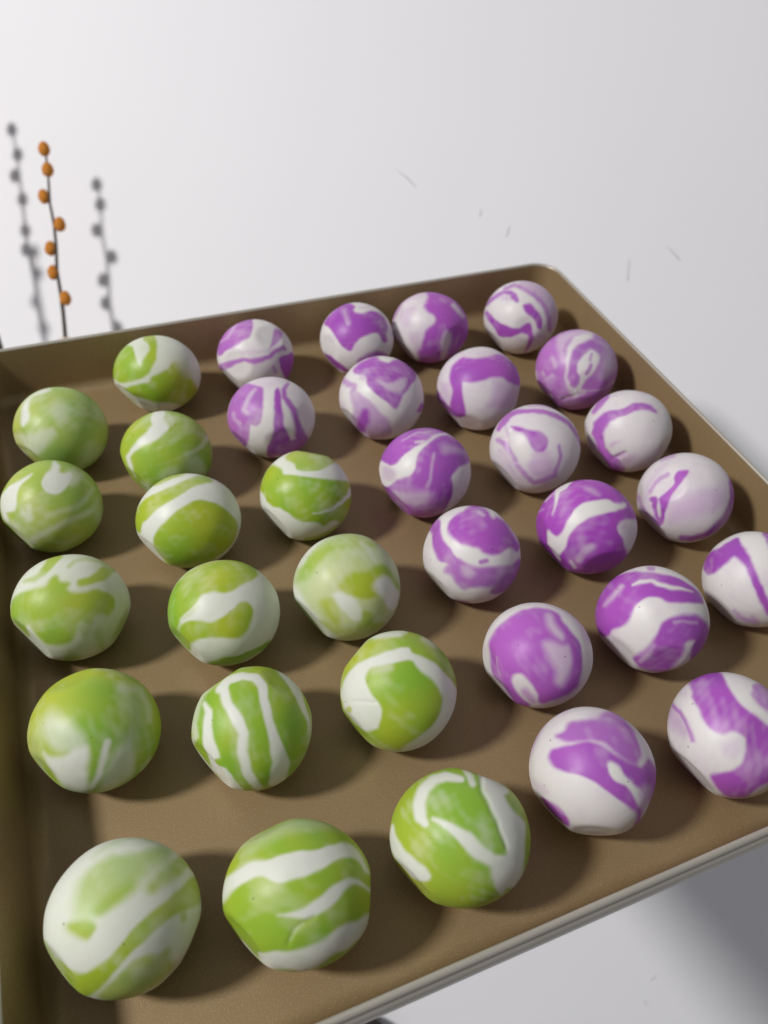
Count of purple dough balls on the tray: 19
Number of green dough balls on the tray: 15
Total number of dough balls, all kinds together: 34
